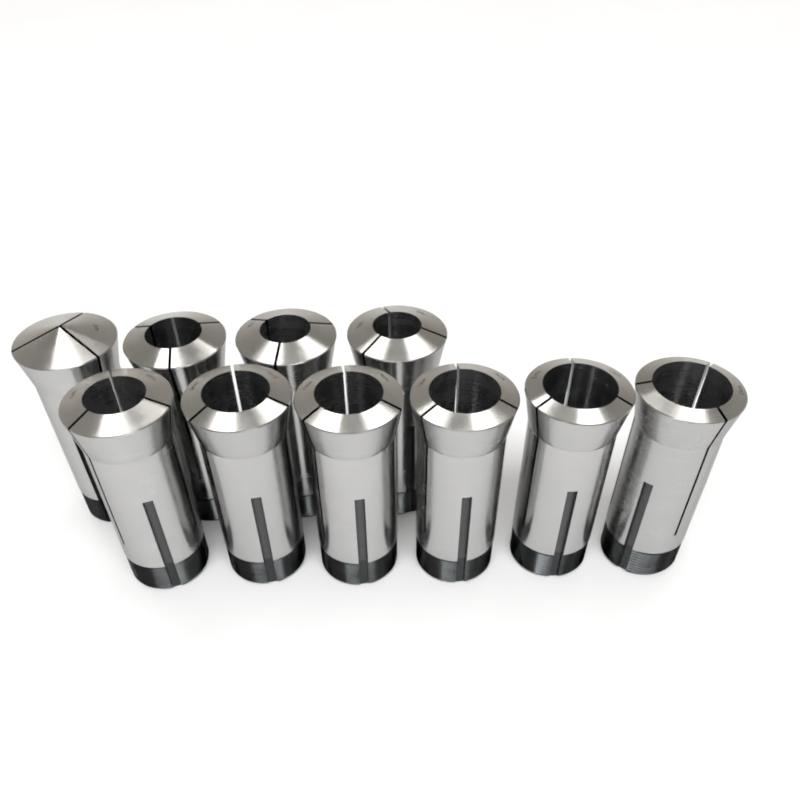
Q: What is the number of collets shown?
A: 10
